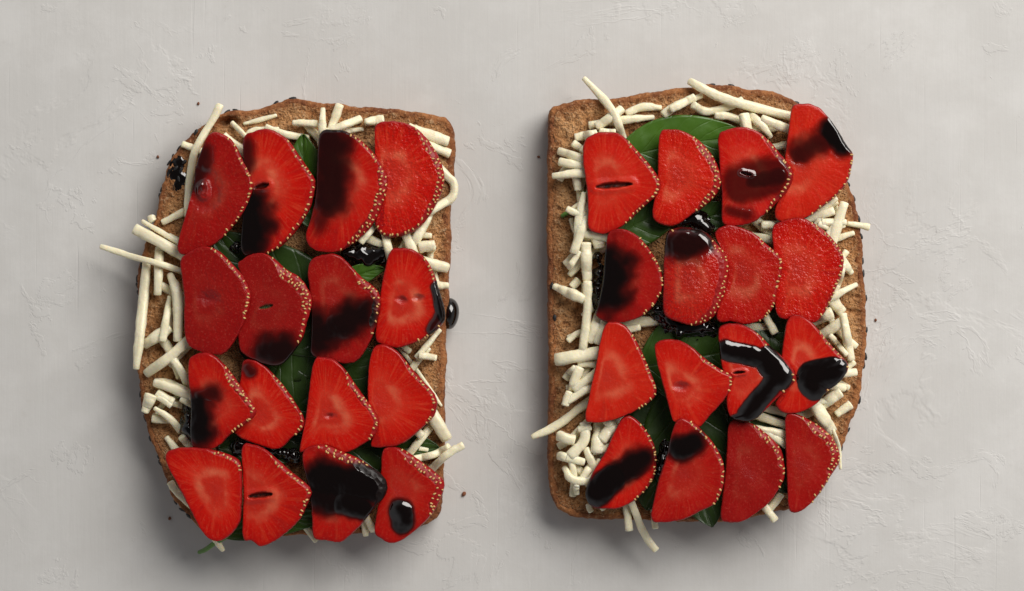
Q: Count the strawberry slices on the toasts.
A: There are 32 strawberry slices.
